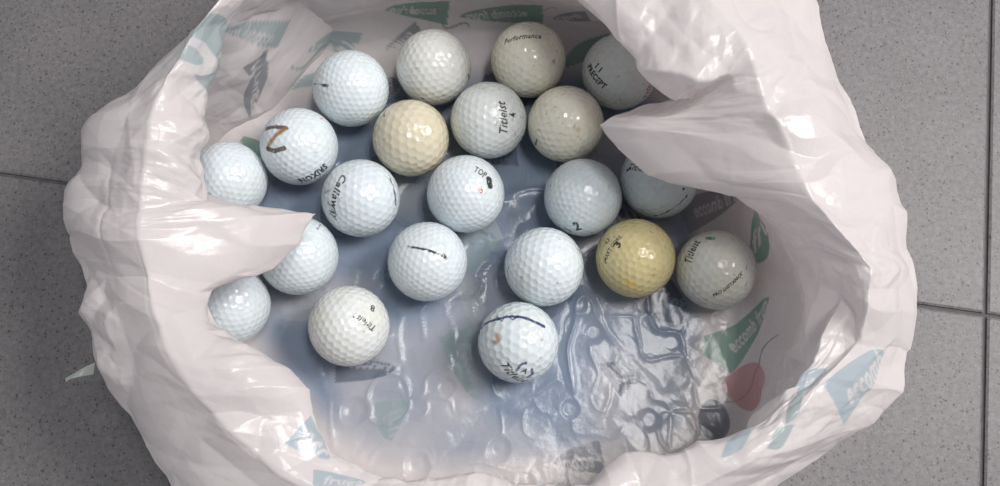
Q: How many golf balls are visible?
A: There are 21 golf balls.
